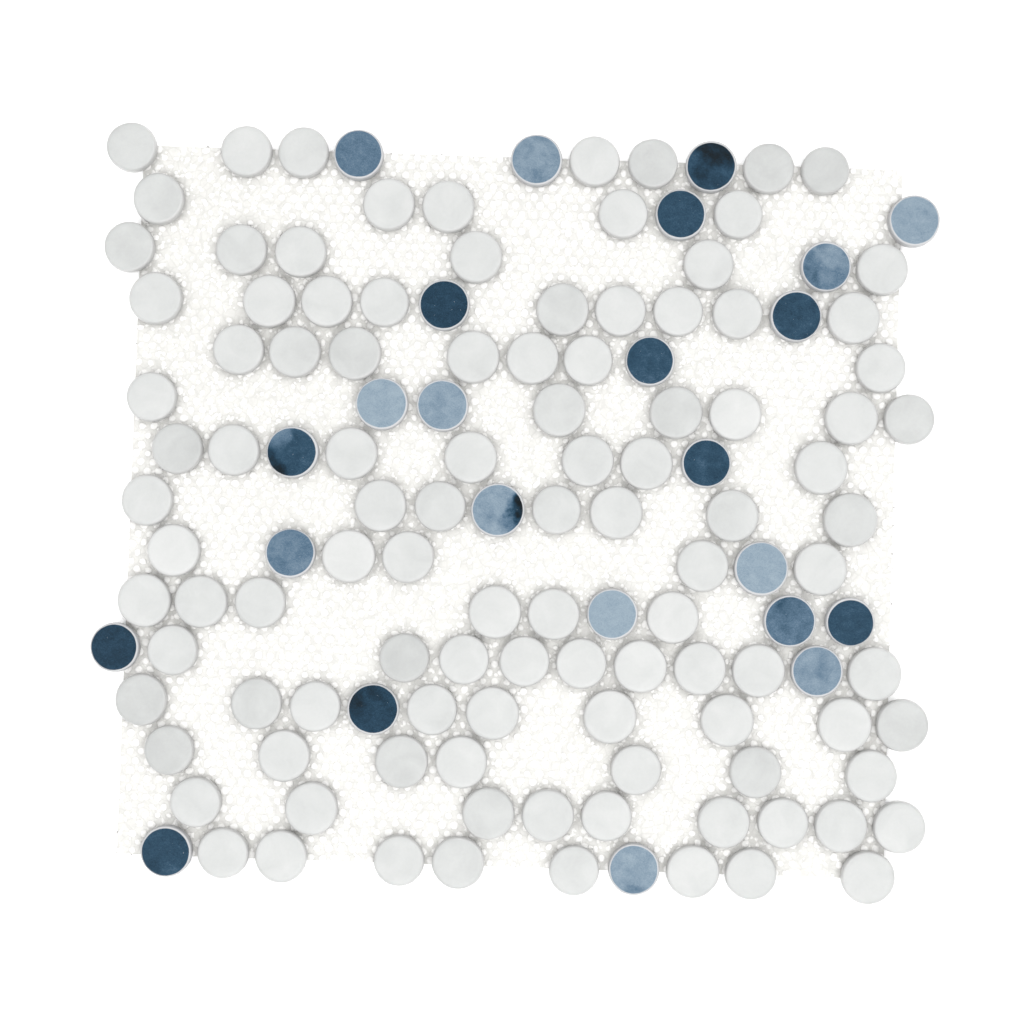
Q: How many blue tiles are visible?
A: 24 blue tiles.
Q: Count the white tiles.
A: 107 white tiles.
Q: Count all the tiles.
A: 131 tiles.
